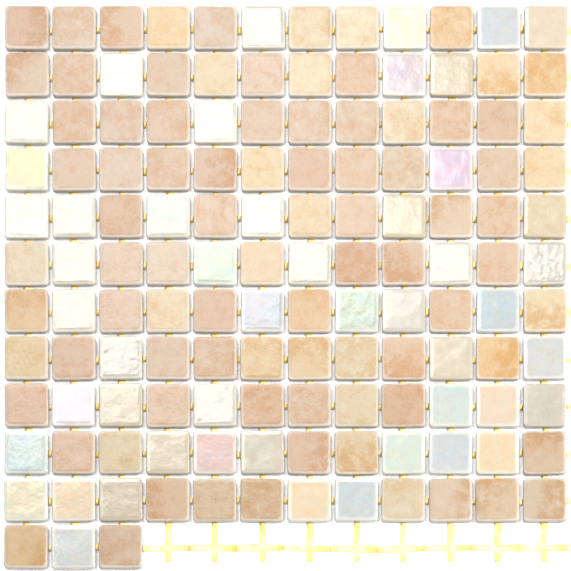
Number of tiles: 135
